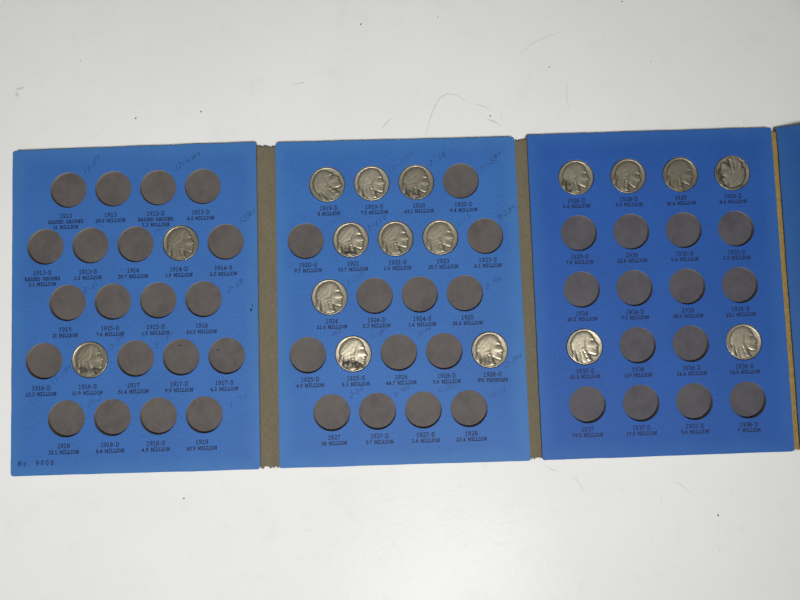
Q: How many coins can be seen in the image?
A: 17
